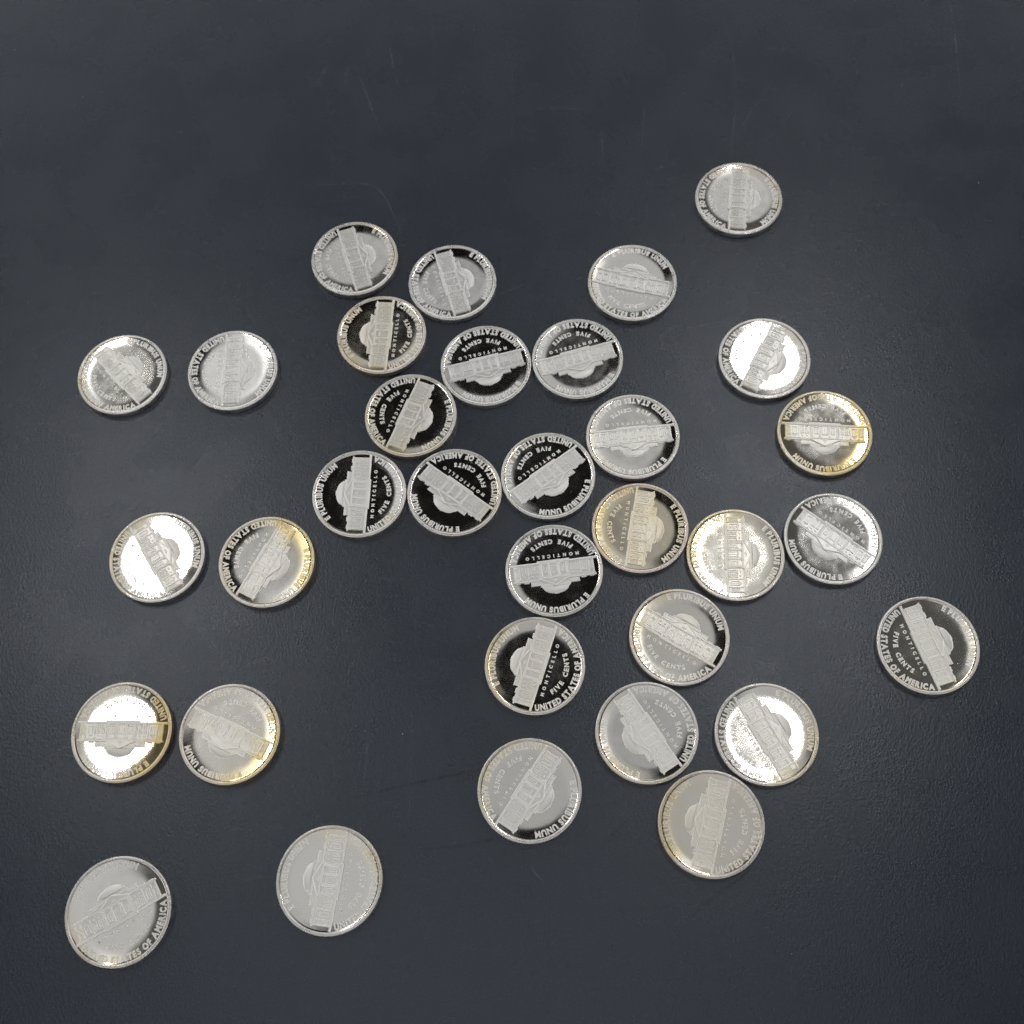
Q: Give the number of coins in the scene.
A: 33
